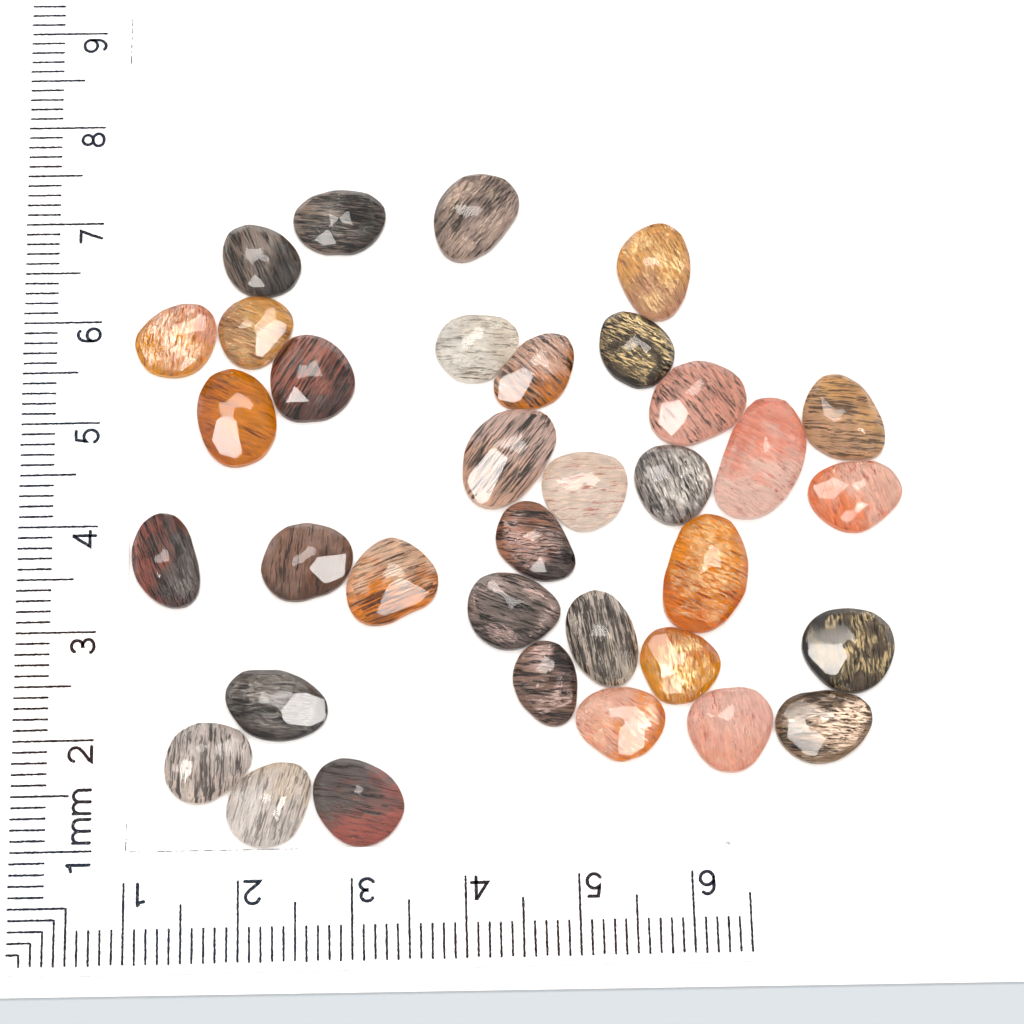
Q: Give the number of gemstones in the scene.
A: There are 35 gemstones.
